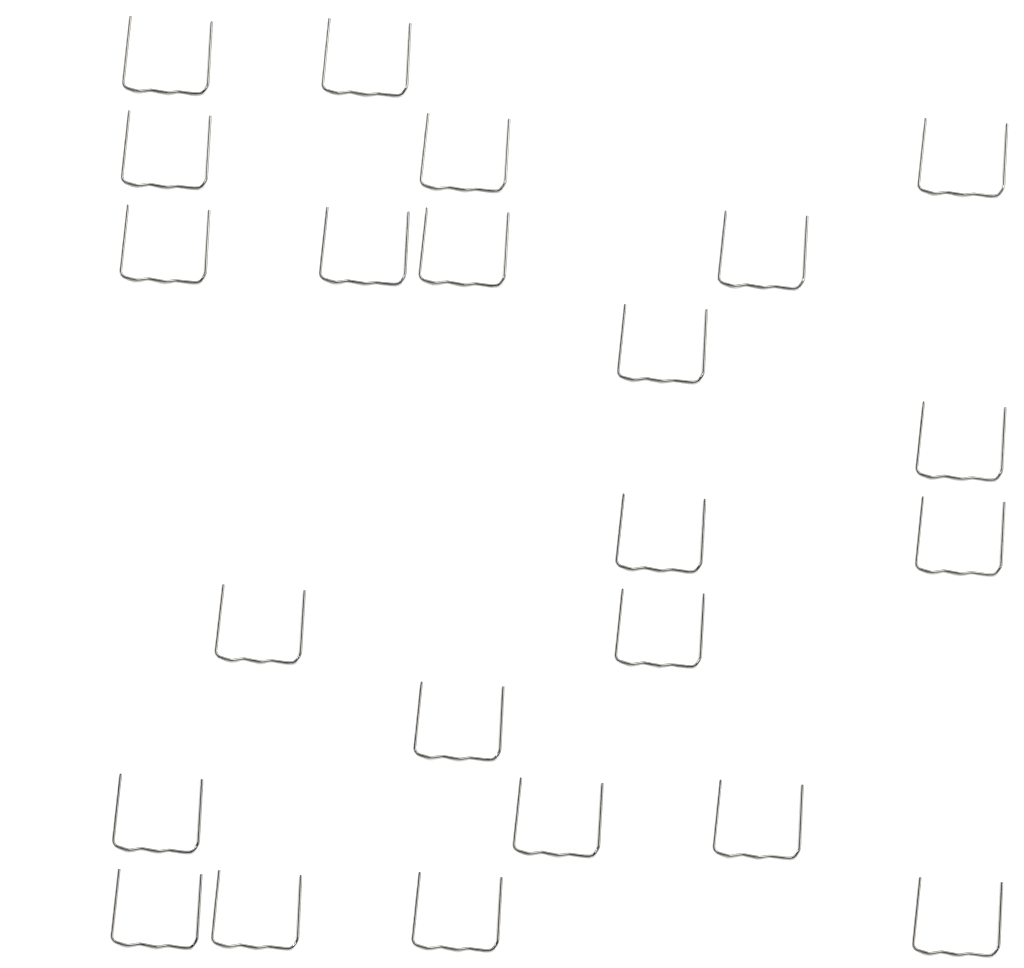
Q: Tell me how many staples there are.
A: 23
